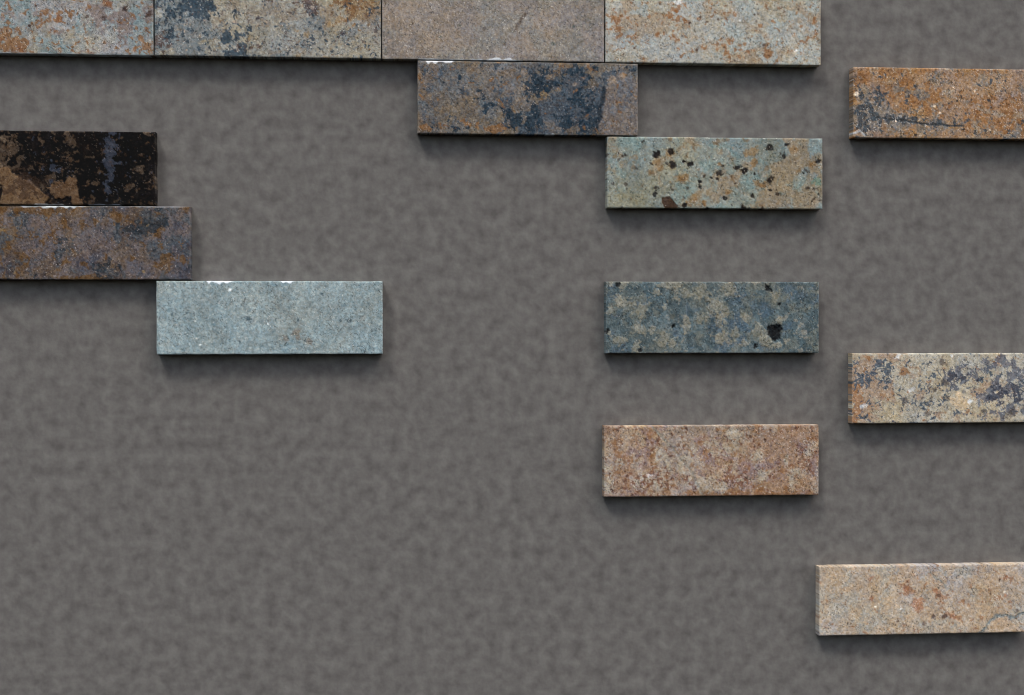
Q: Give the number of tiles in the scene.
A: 14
